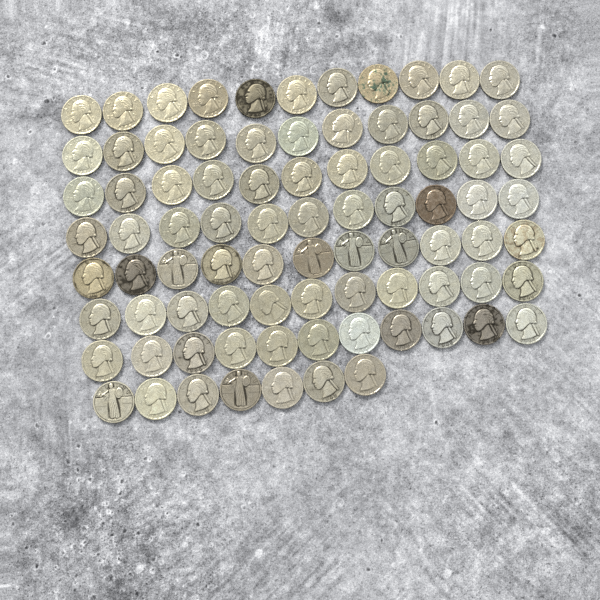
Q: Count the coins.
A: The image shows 84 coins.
